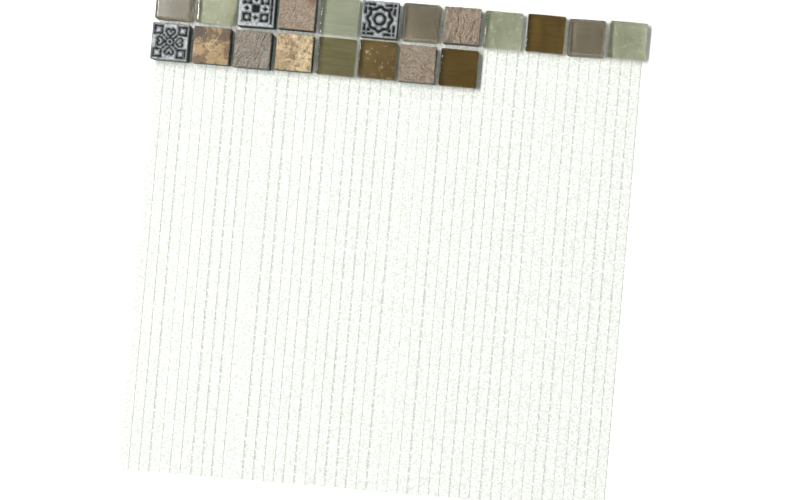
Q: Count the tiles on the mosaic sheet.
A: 20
